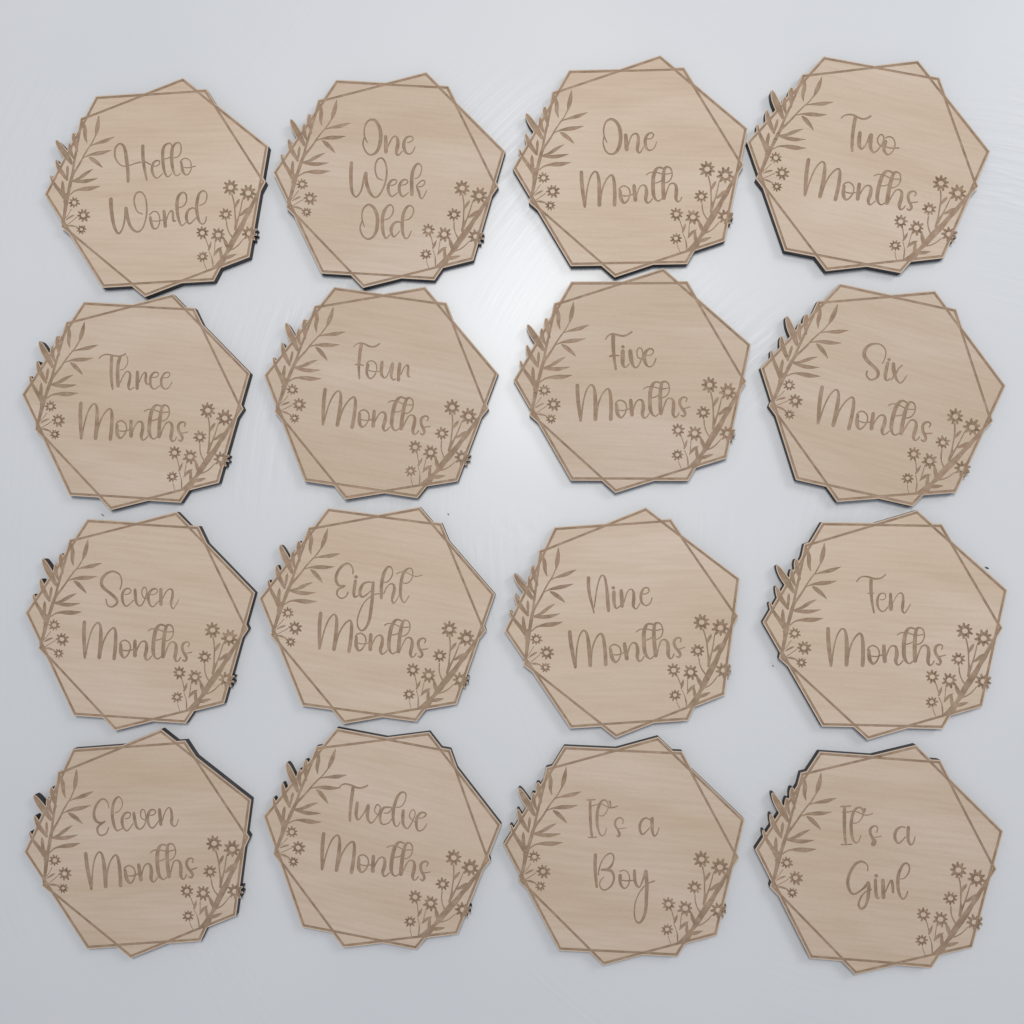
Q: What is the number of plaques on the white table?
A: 16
